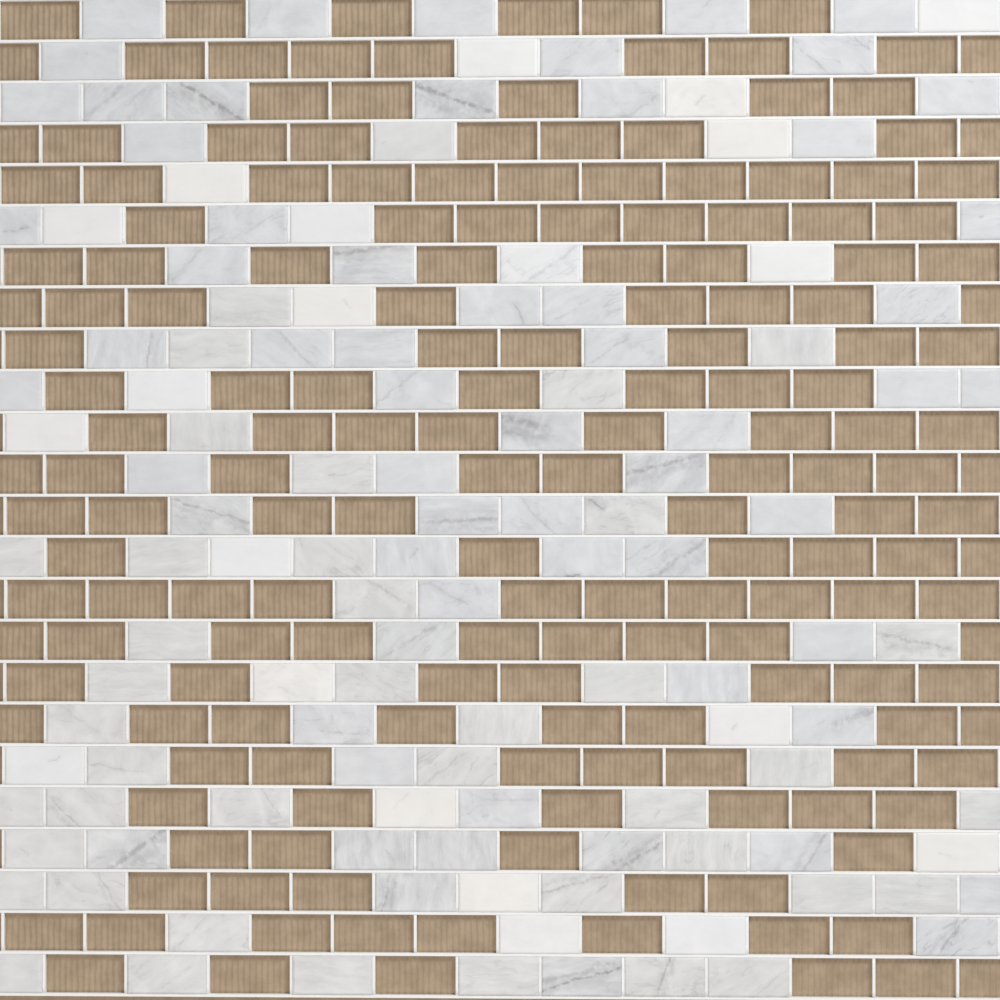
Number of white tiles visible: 21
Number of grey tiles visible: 102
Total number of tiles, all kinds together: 123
